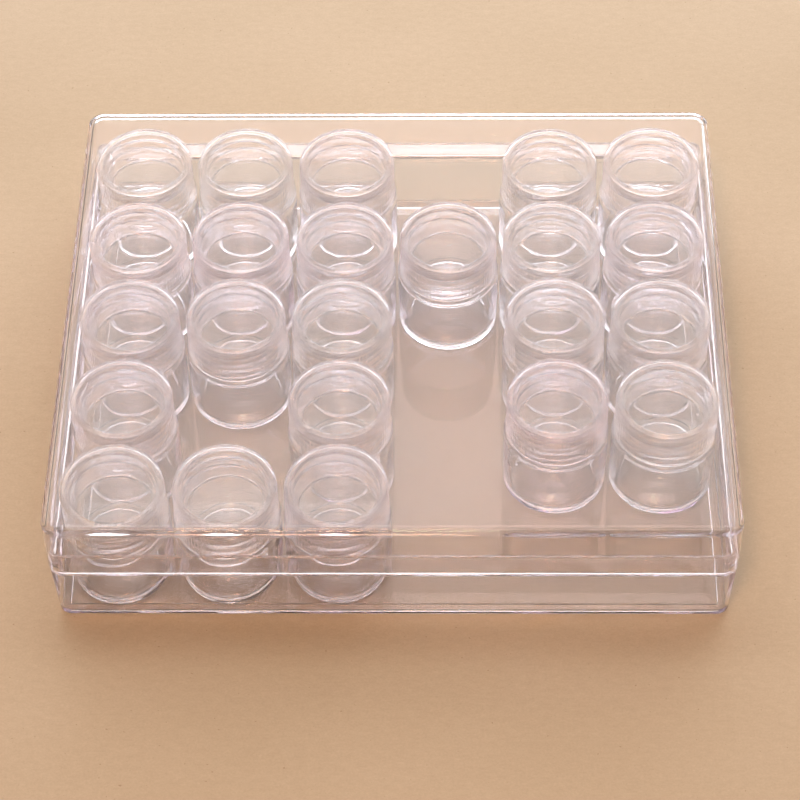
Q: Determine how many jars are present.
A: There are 23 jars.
